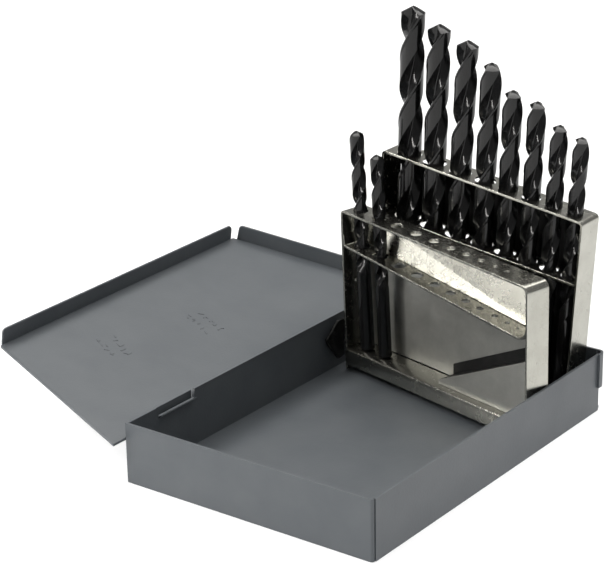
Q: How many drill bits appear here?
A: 10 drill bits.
